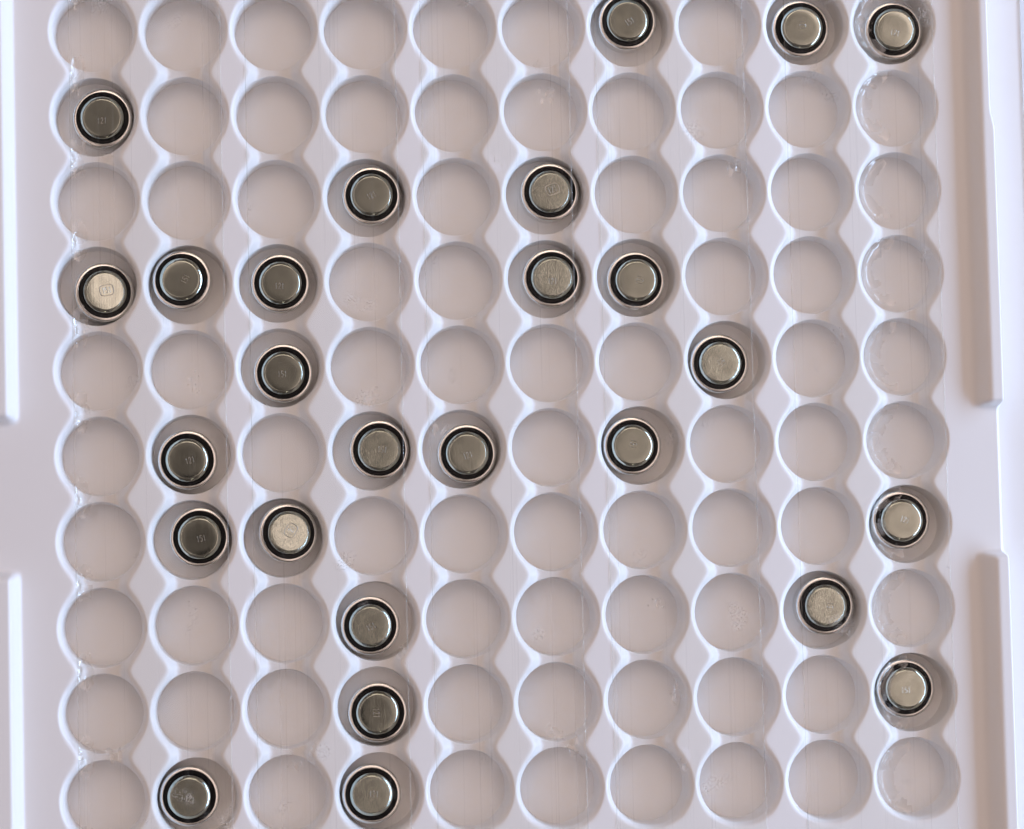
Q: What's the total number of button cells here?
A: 26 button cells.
